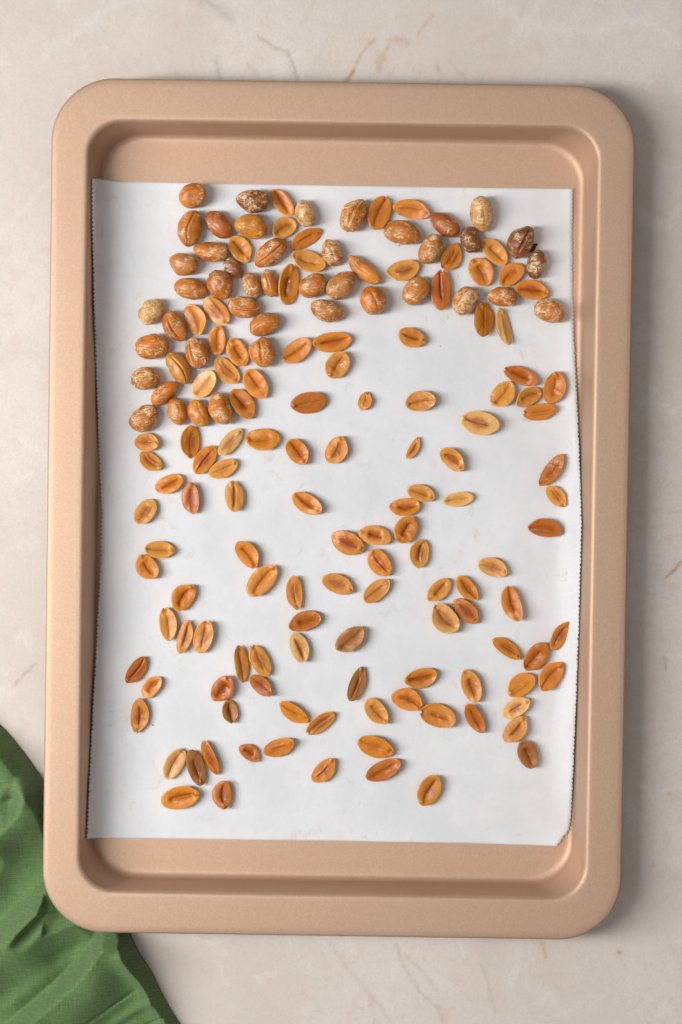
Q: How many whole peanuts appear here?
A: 46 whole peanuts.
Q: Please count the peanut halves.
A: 121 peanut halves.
